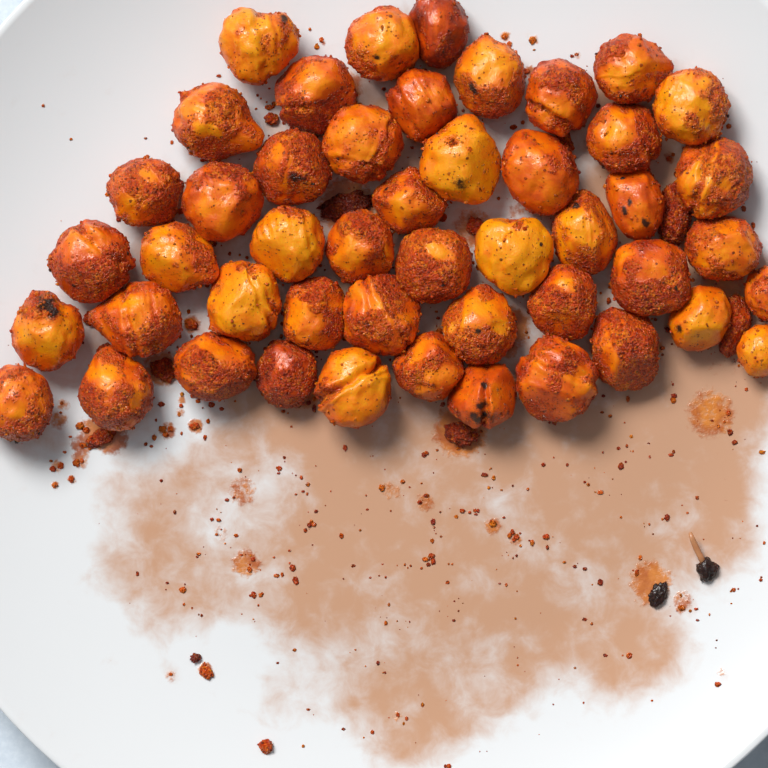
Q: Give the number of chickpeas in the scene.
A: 50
